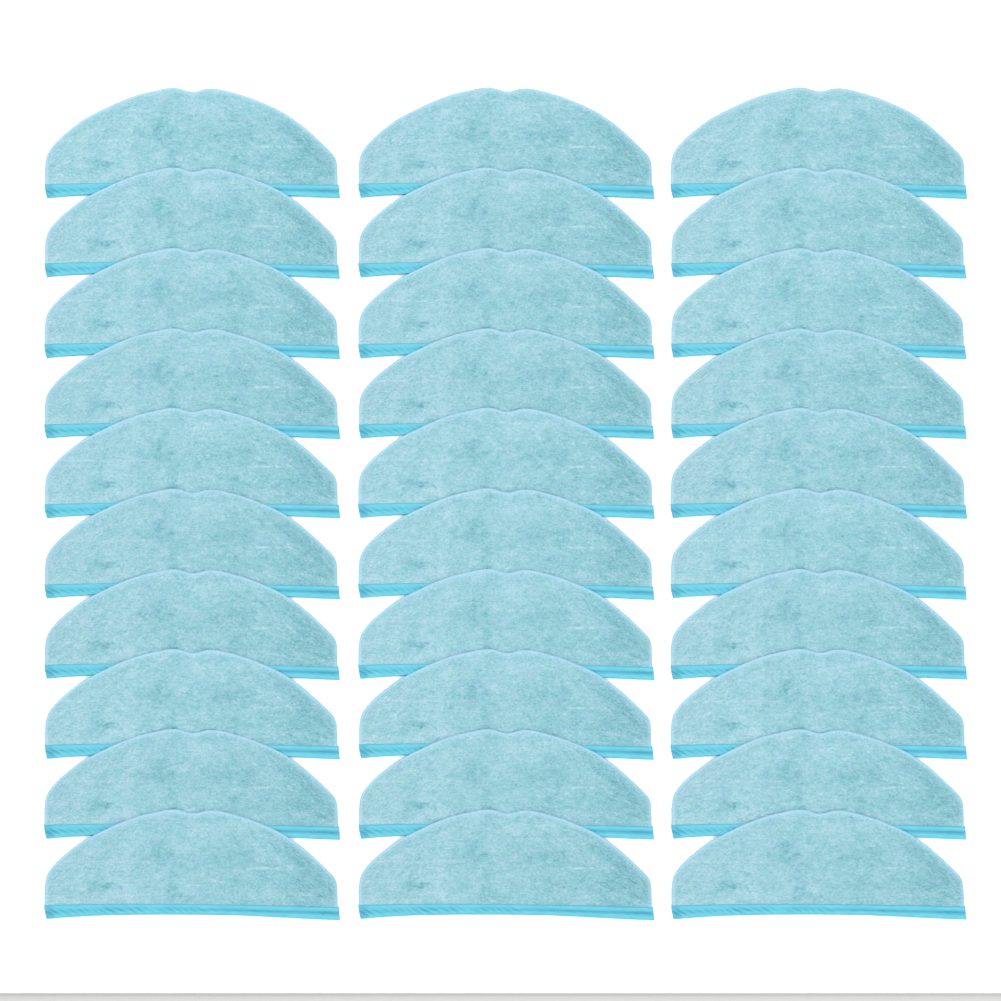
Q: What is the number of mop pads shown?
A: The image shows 30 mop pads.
